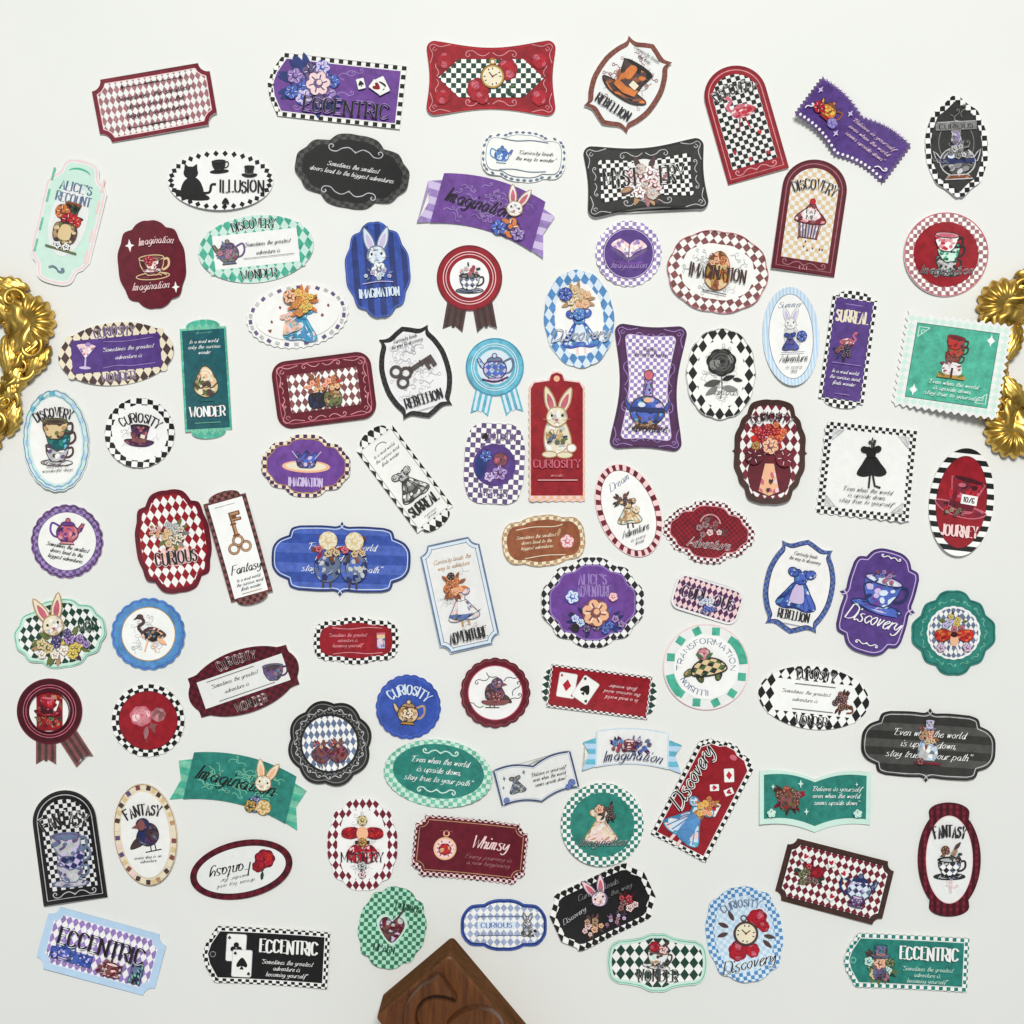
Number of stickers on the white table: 90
